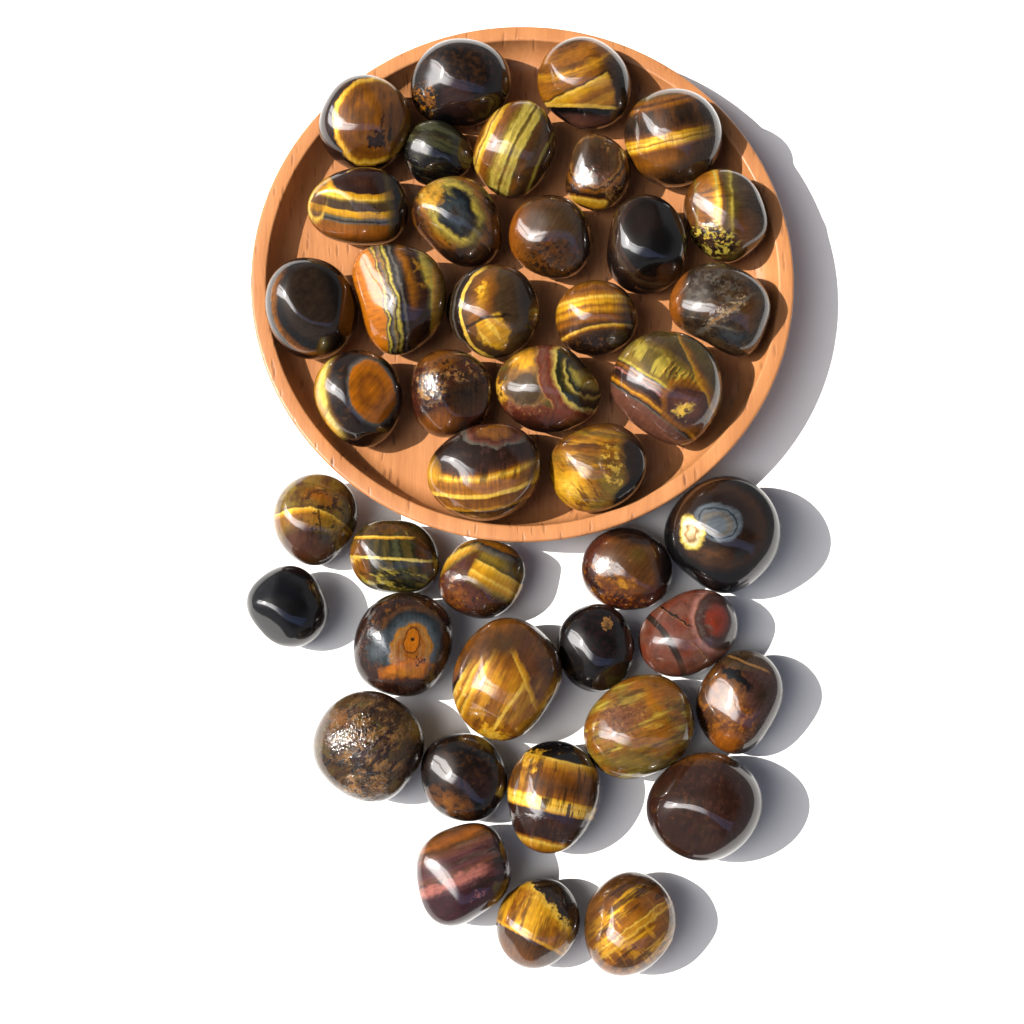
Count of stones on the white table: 42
